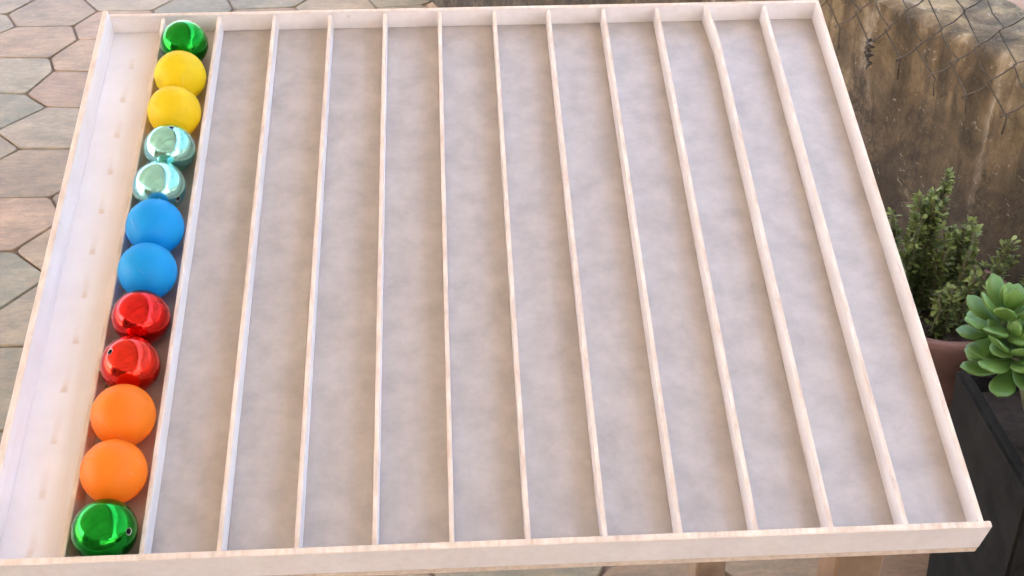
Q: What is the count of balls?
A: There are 12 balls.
